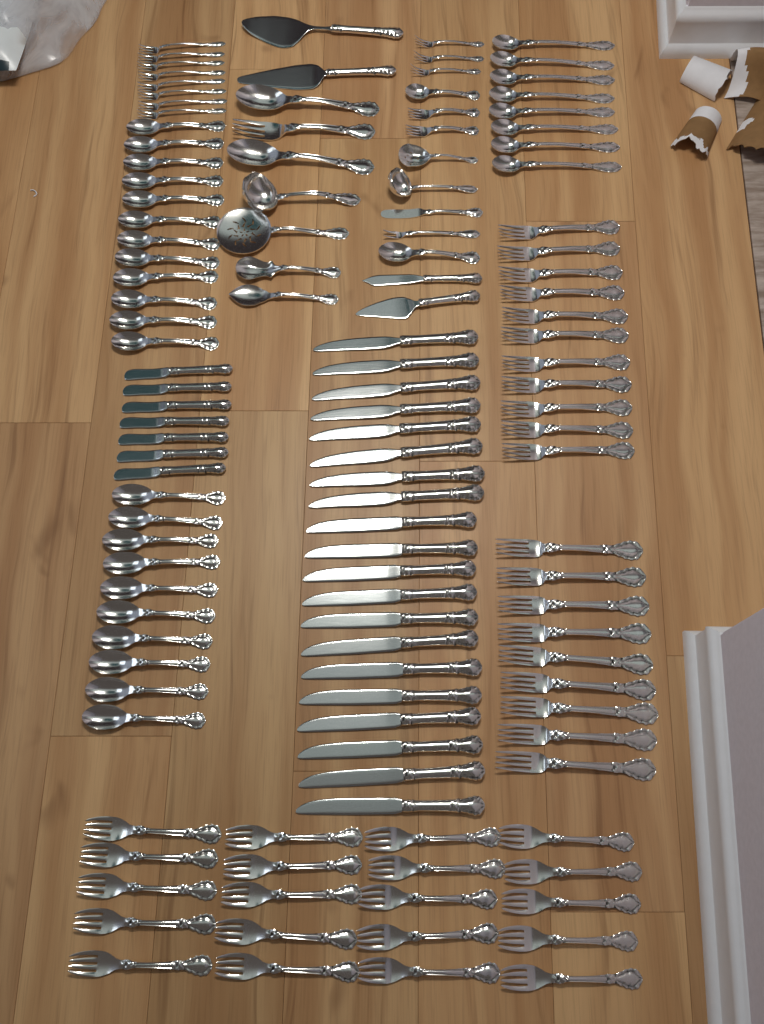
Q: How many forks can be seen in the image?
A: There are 55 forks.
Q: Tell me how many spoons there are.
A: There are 37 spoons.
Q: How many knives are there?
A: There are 29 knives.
